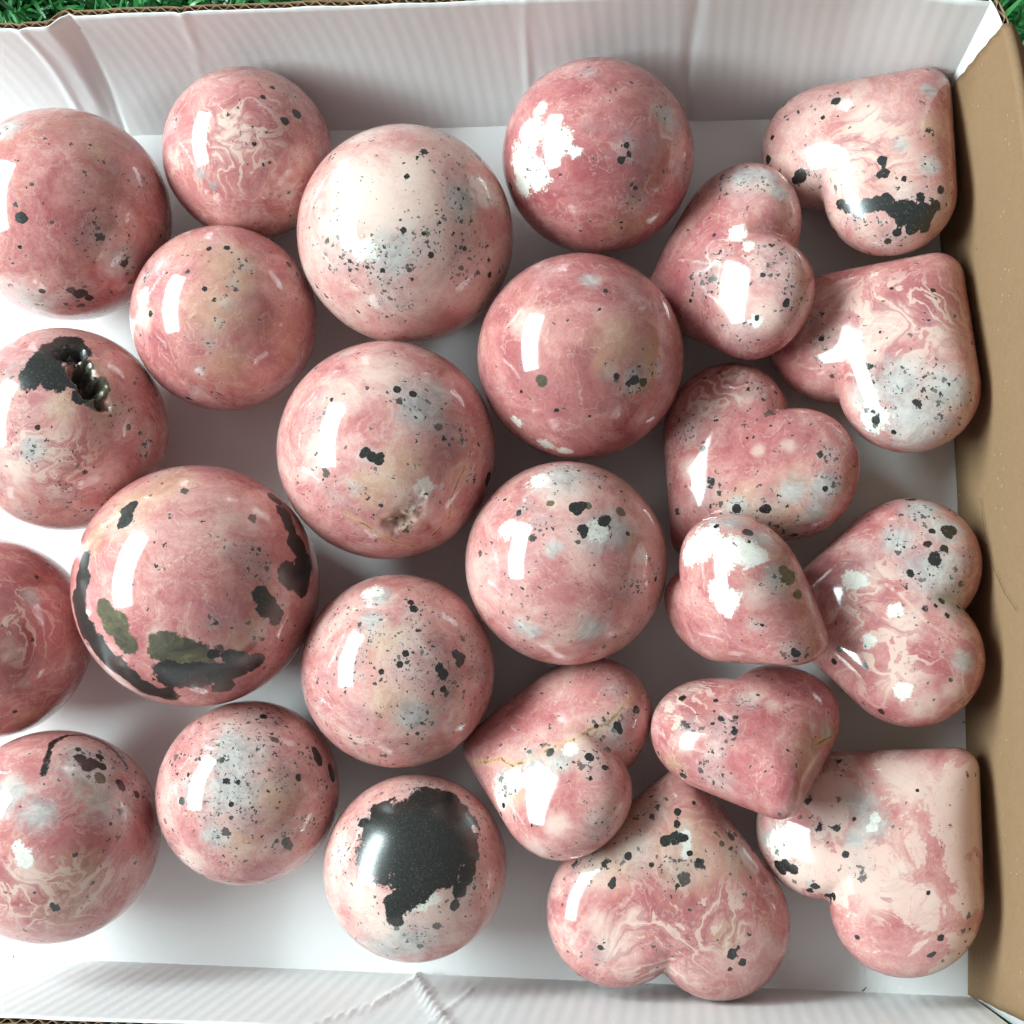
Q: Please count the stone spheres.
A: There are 15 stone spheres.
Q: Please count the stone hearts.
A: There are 10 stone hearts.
